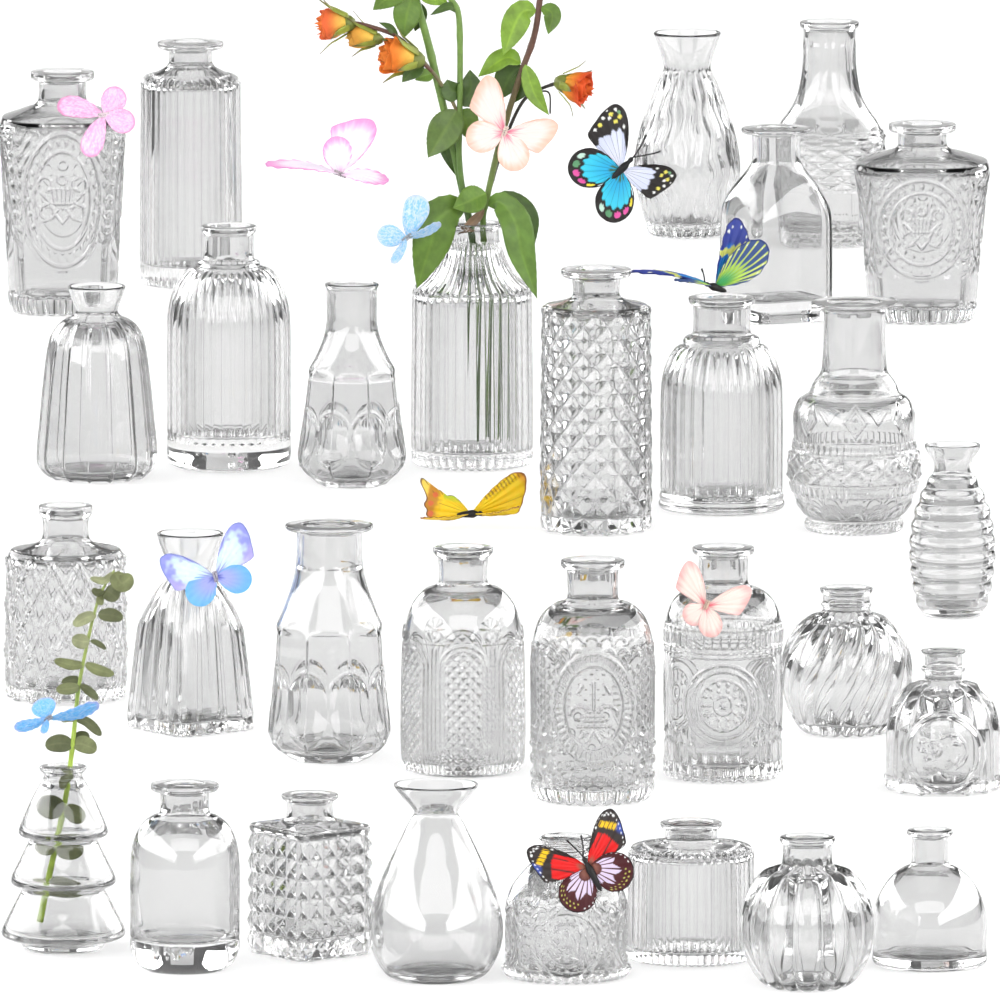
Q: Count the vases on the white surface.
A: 30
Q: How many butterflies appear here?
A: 11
